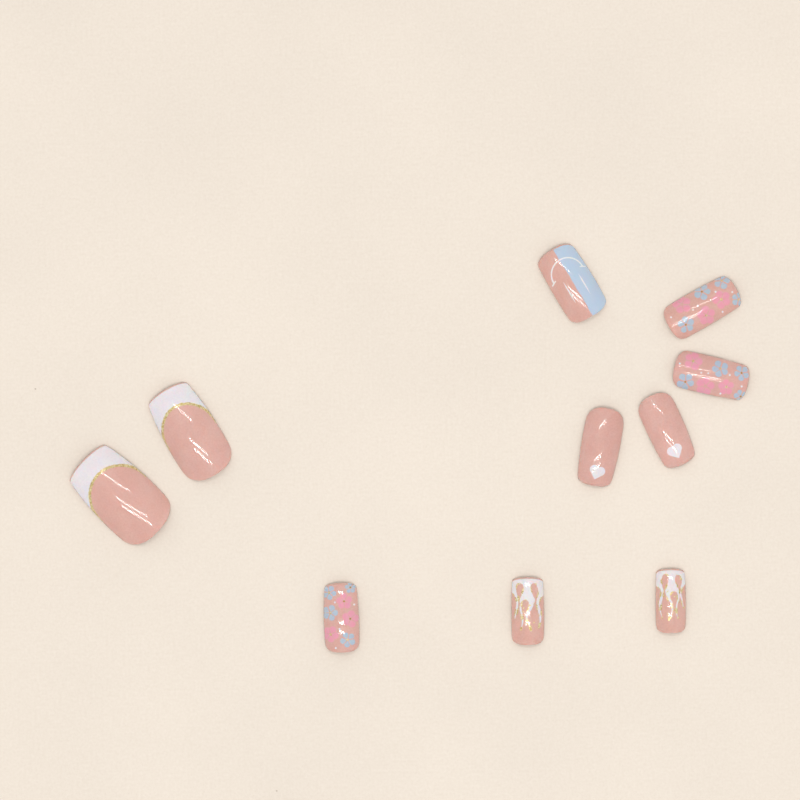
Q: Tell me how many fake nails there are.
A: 10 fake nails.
